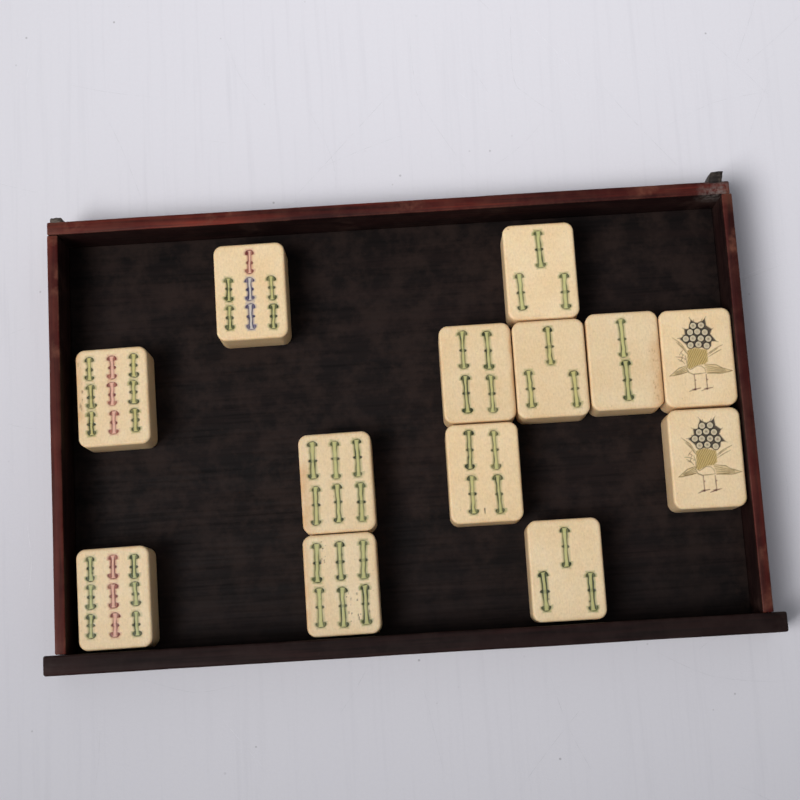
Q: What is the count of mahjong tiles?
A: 13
